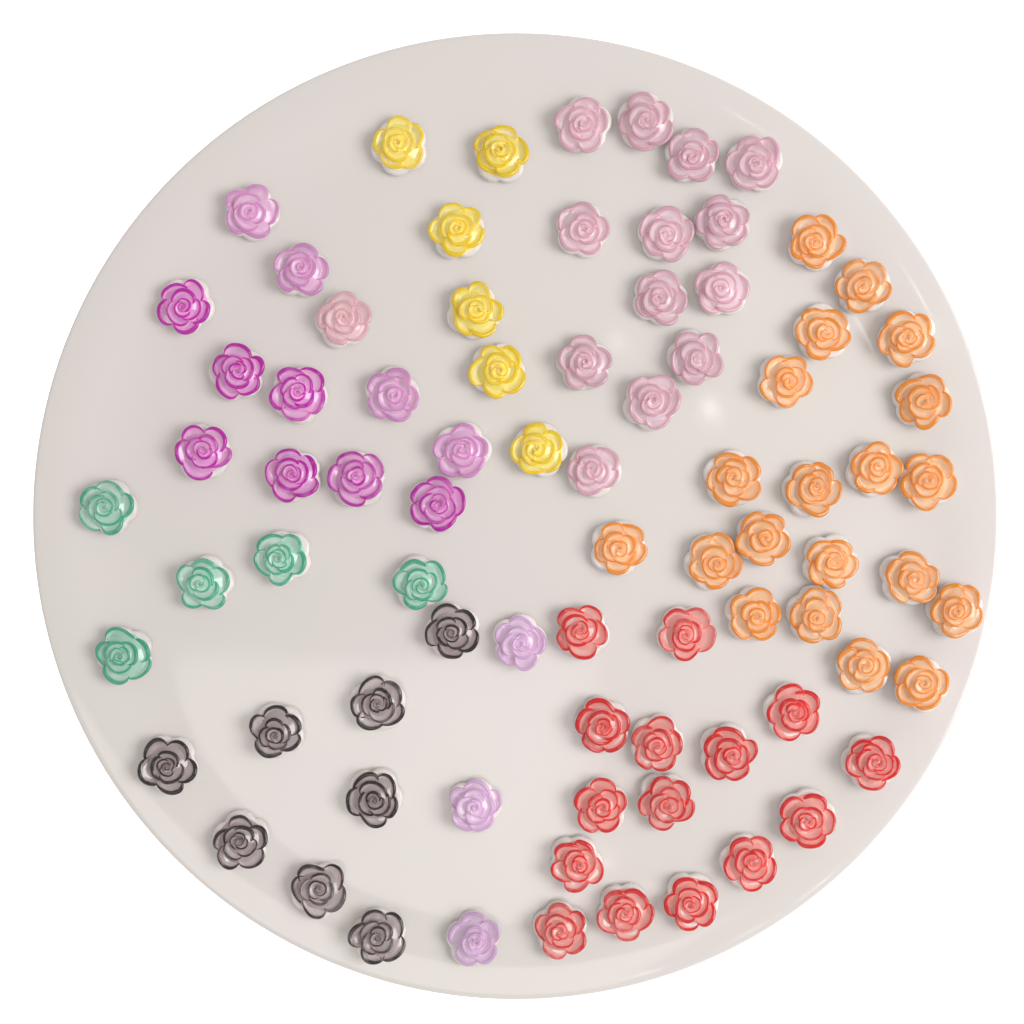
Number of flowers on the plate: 82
